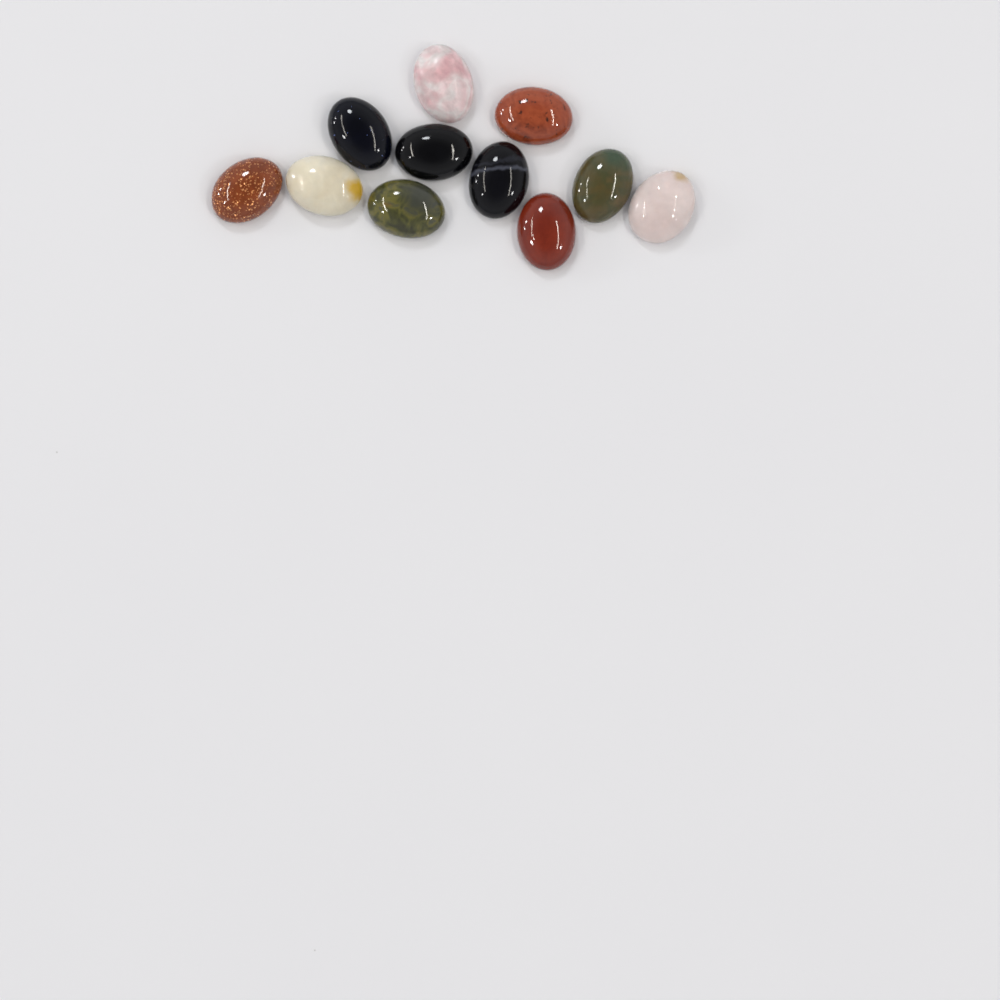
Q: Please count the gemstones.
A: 11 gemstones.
